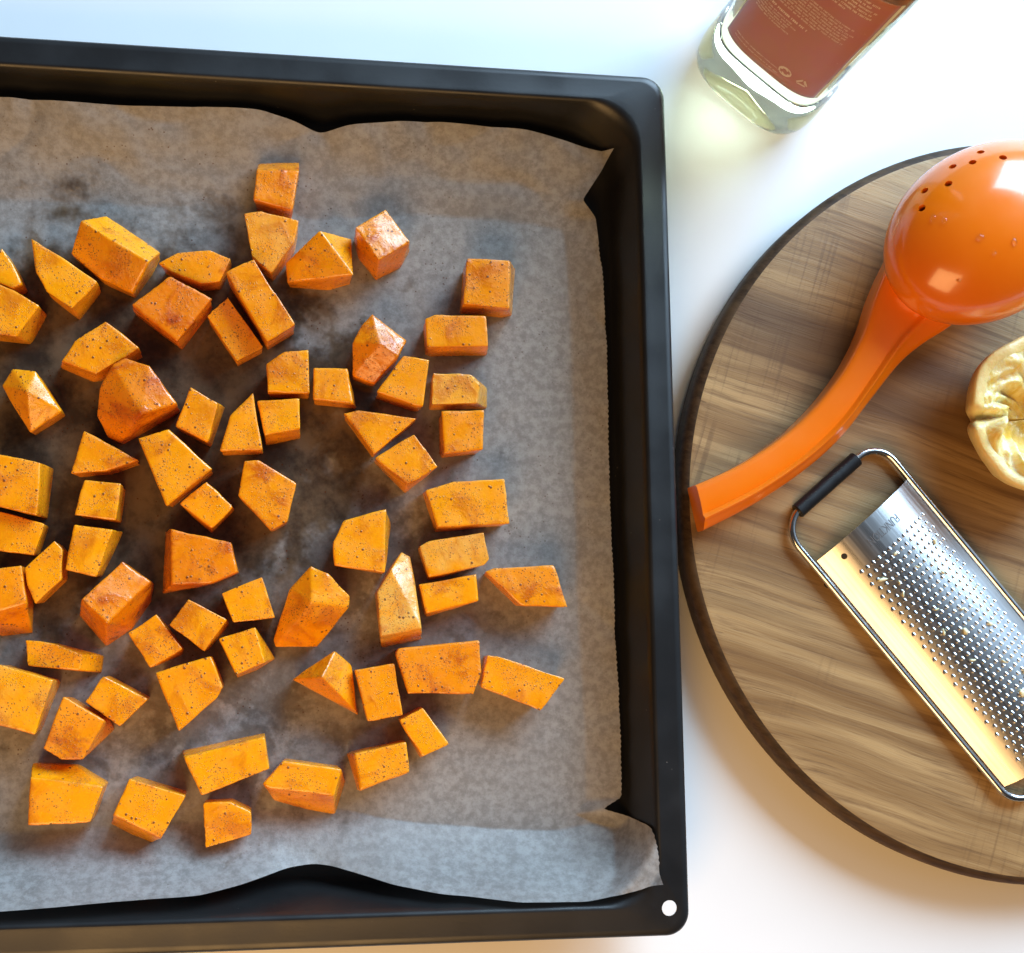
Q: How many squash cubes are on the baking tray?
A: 67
